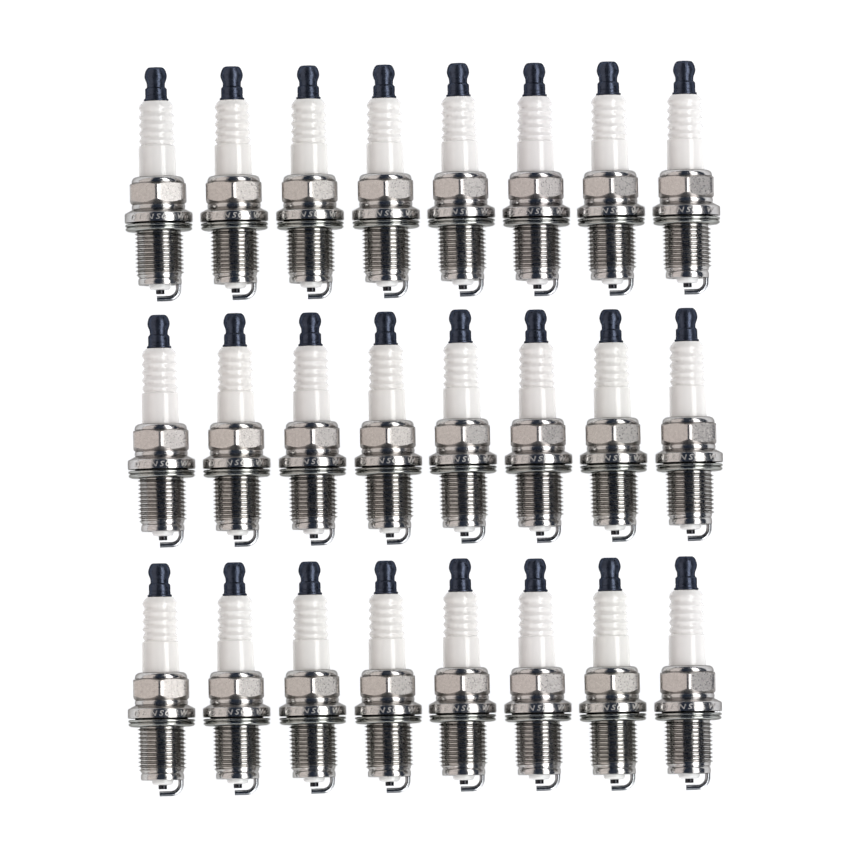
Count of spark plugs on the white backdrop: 24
